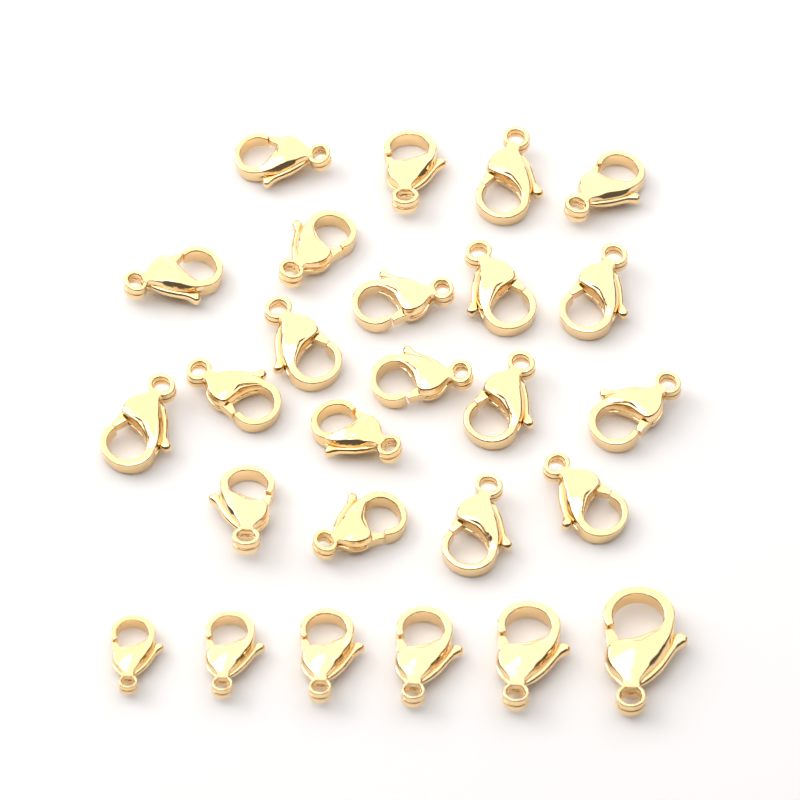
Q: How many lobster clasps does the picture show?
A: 26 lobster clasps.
